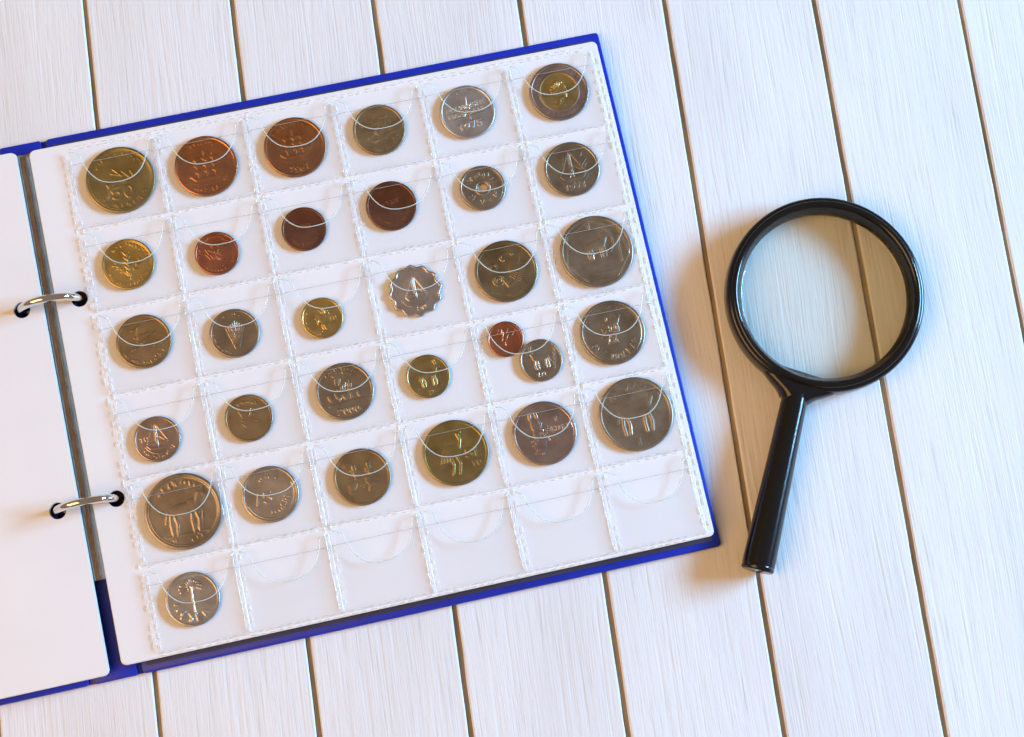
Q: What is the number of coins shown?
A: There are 32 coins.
